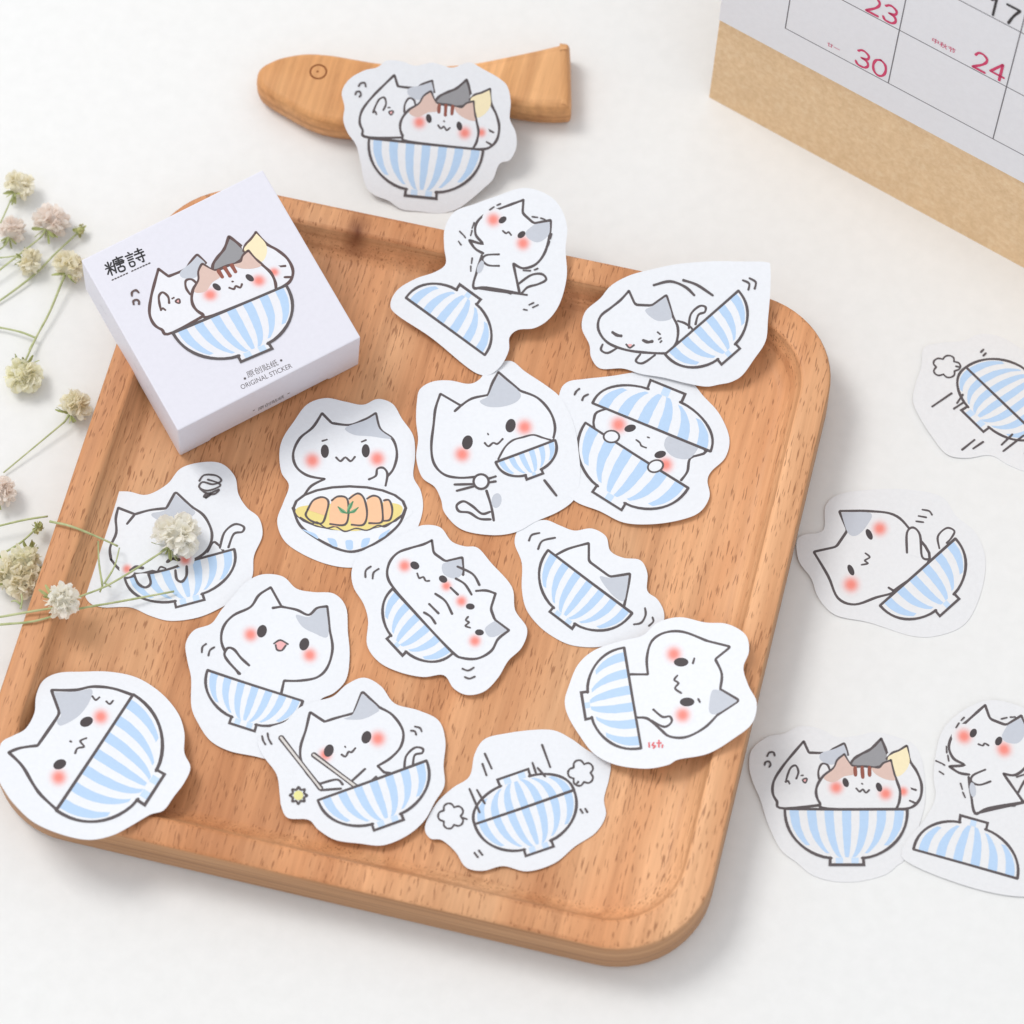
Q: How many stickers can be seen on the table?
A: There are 18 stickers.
